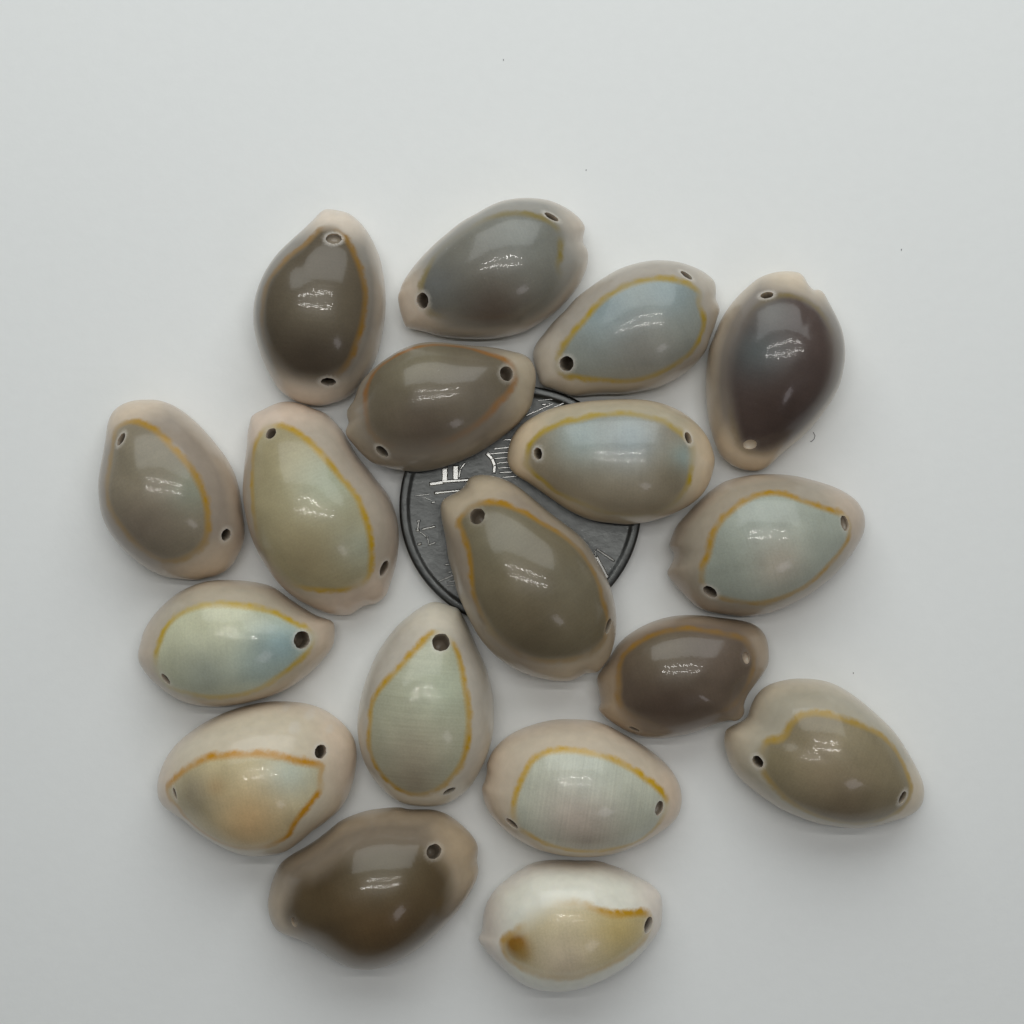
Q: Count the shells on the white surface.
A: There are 18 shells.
